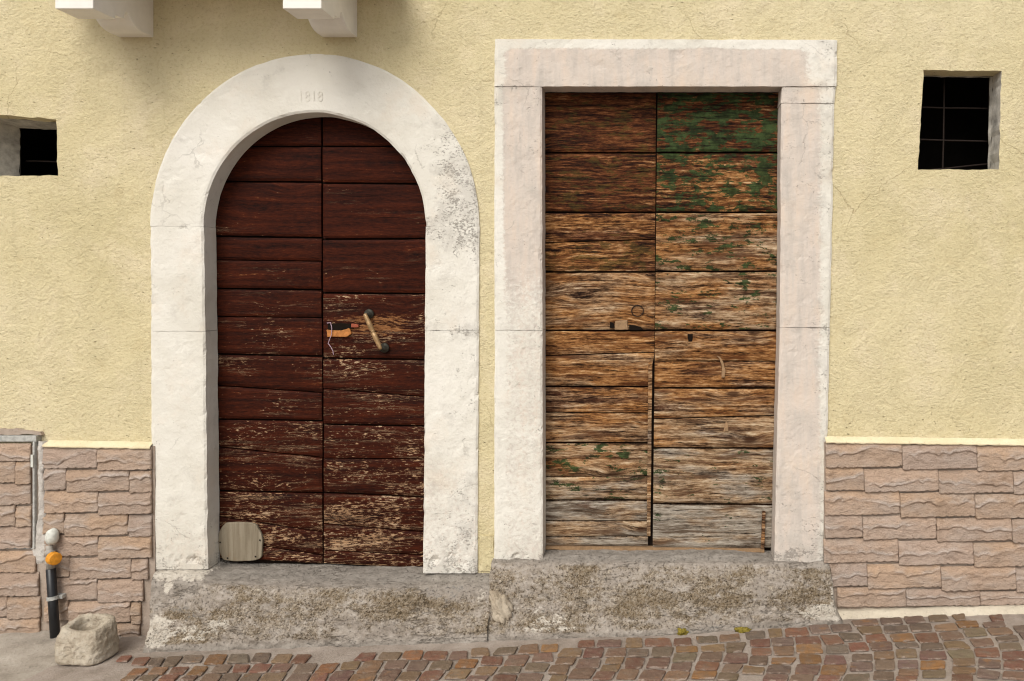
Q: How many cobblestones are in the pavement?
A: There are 172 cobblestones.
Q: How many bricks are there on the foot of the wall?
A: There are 57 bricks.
